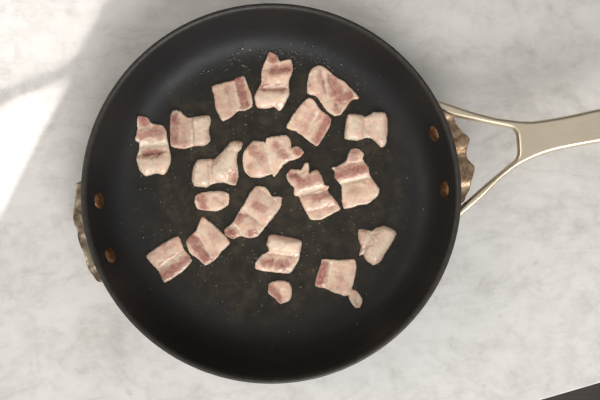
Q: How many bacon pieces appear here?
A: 19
